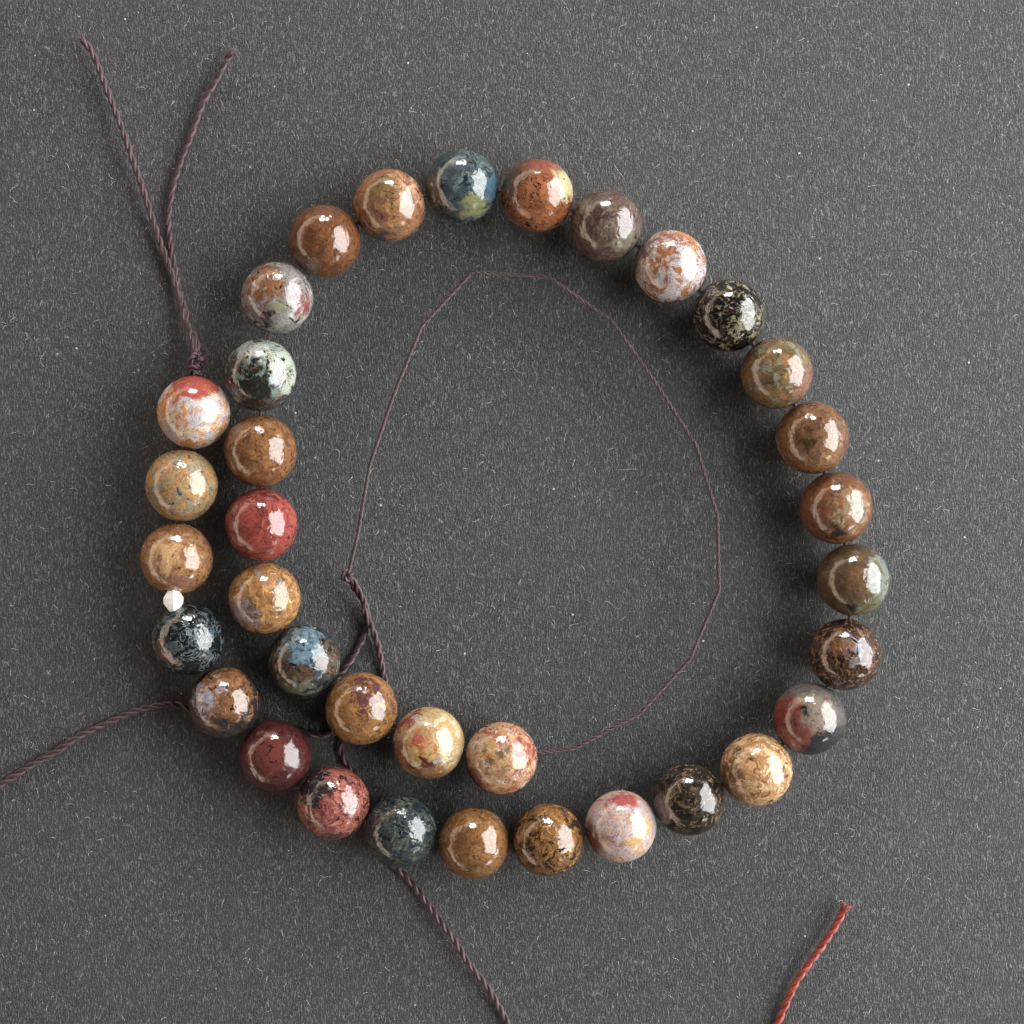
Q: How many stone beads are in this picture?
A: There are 35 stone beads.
